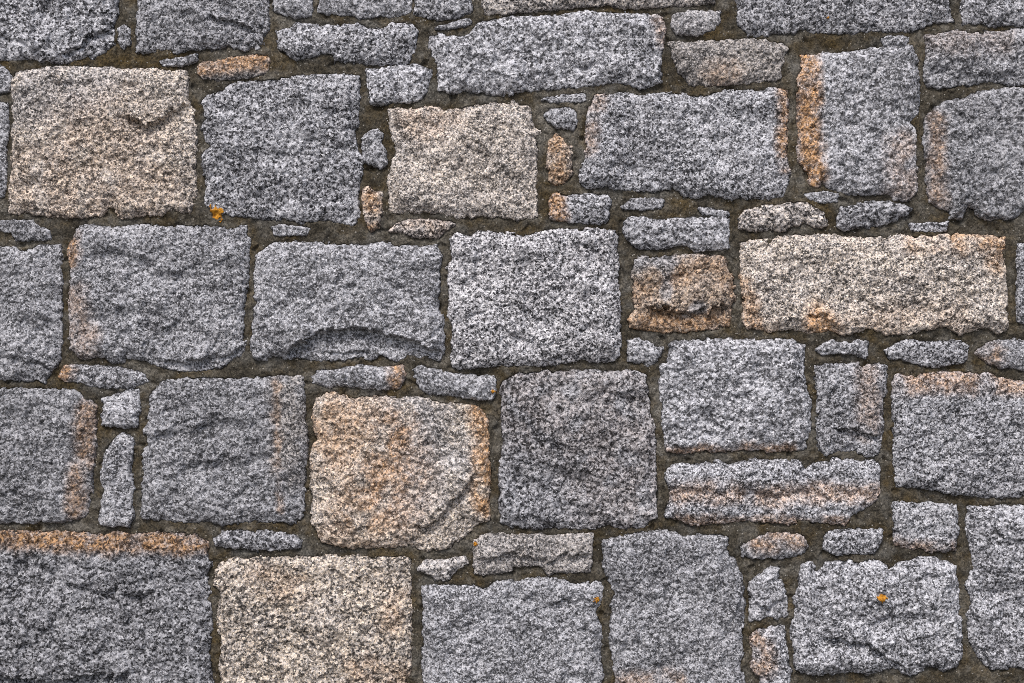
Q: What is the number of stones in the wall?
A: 81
